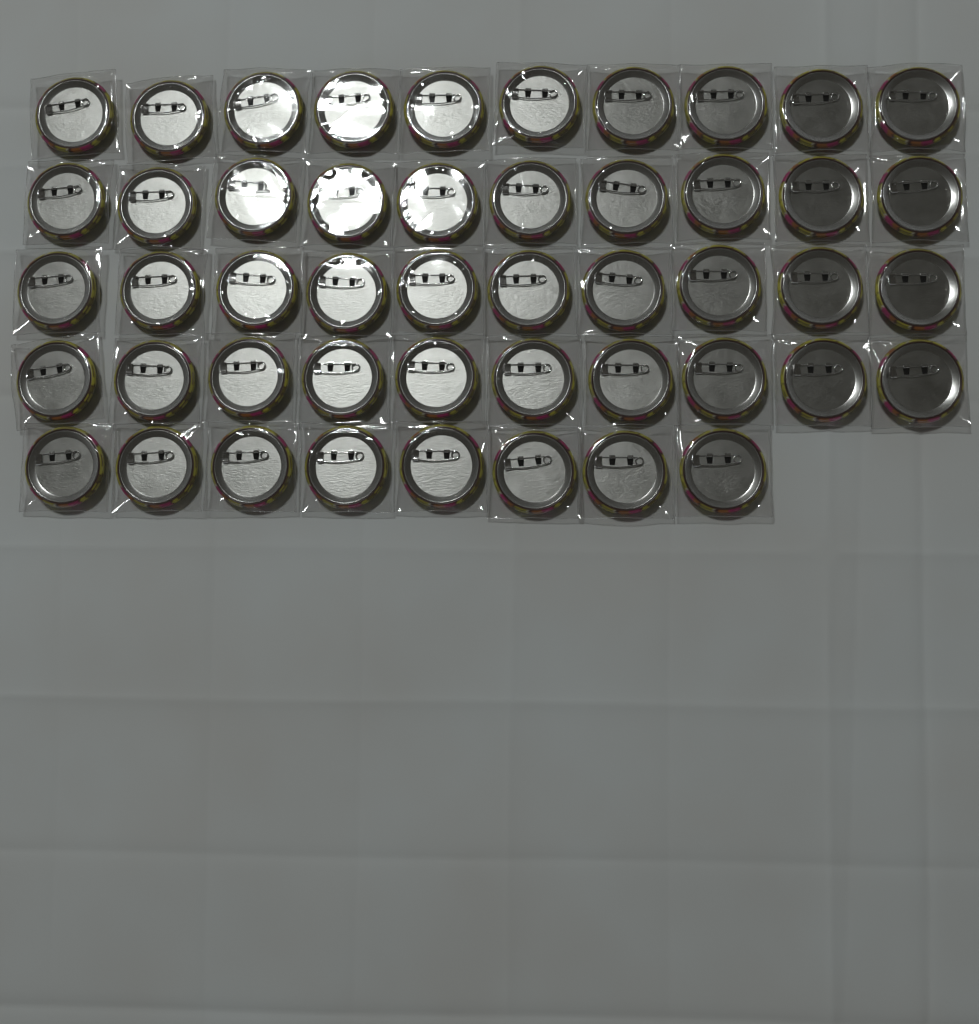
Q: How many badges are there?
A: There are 48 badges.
